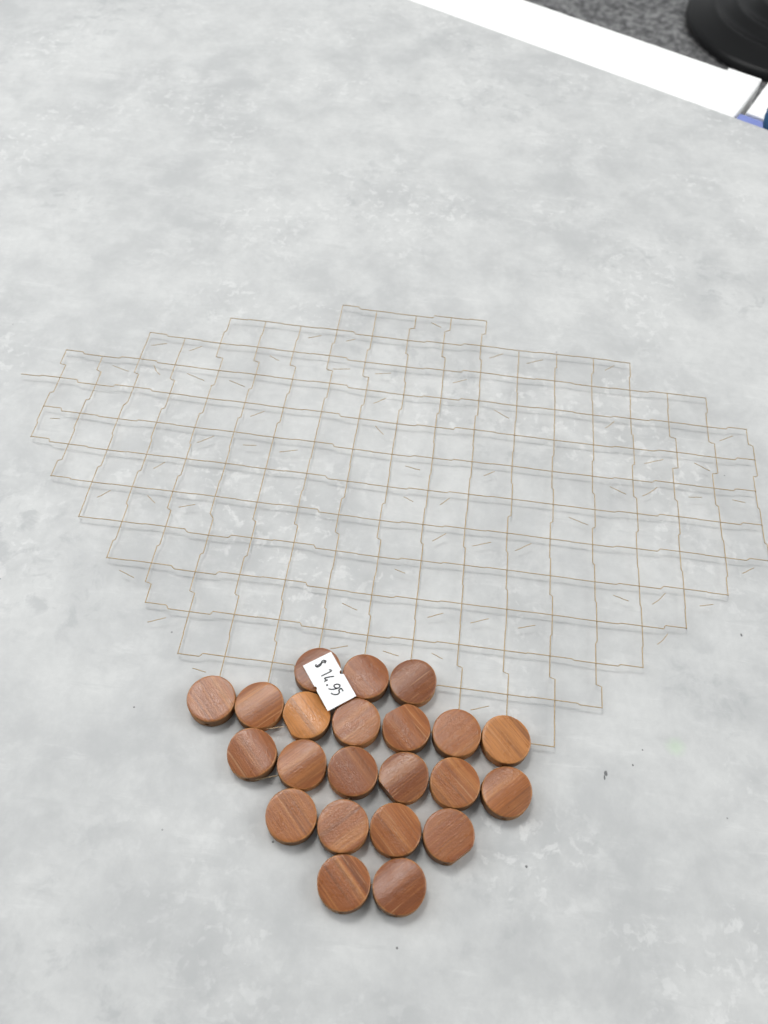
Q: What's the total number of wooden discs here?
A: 22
